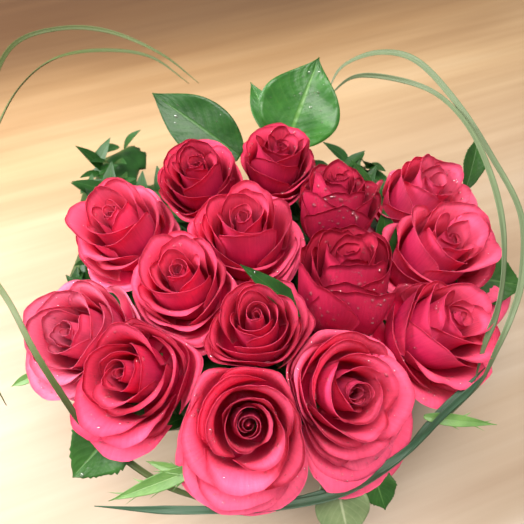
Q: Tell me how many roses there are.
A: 15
